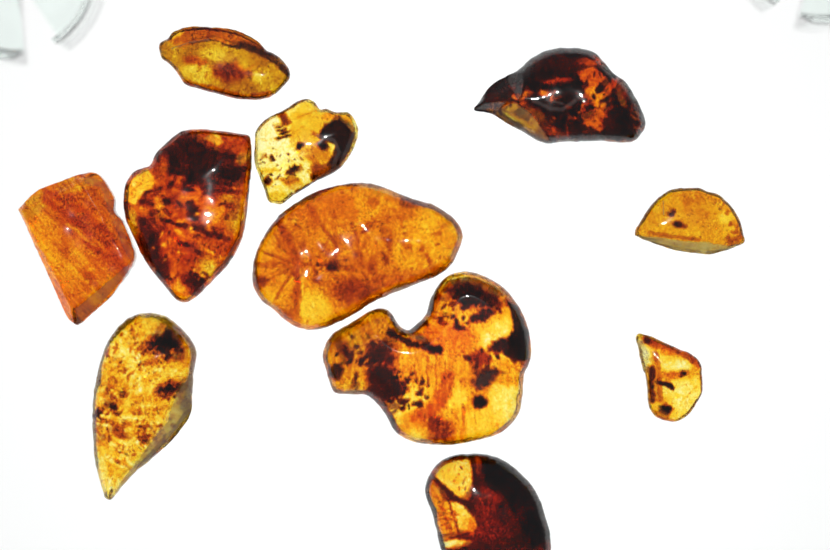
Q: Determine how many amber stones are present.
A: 11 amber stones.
